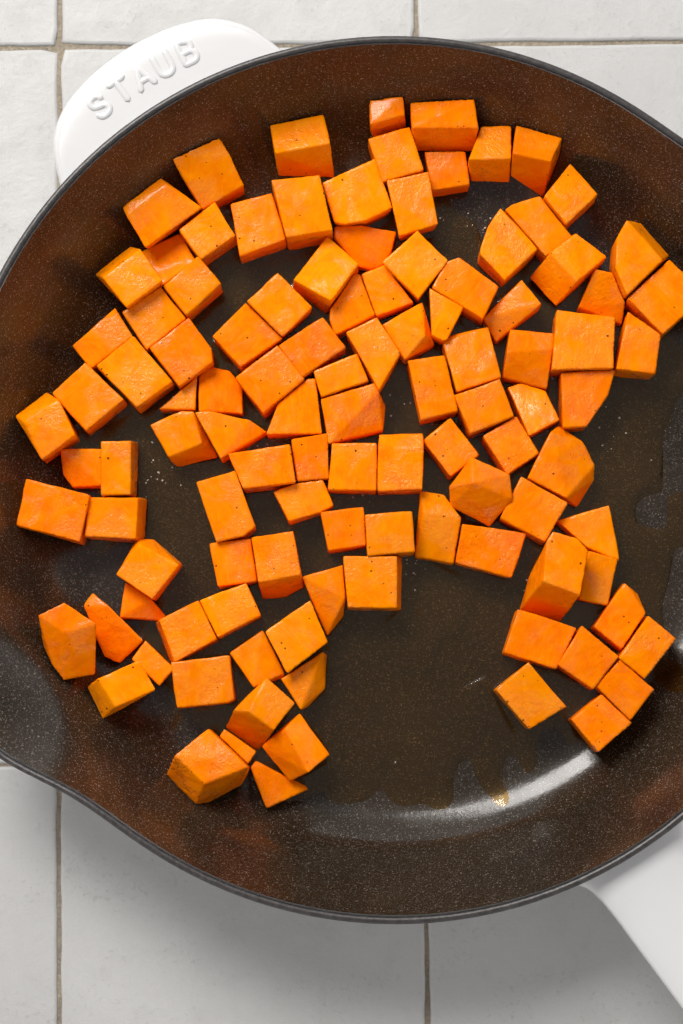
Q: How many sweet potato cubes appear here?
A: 109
